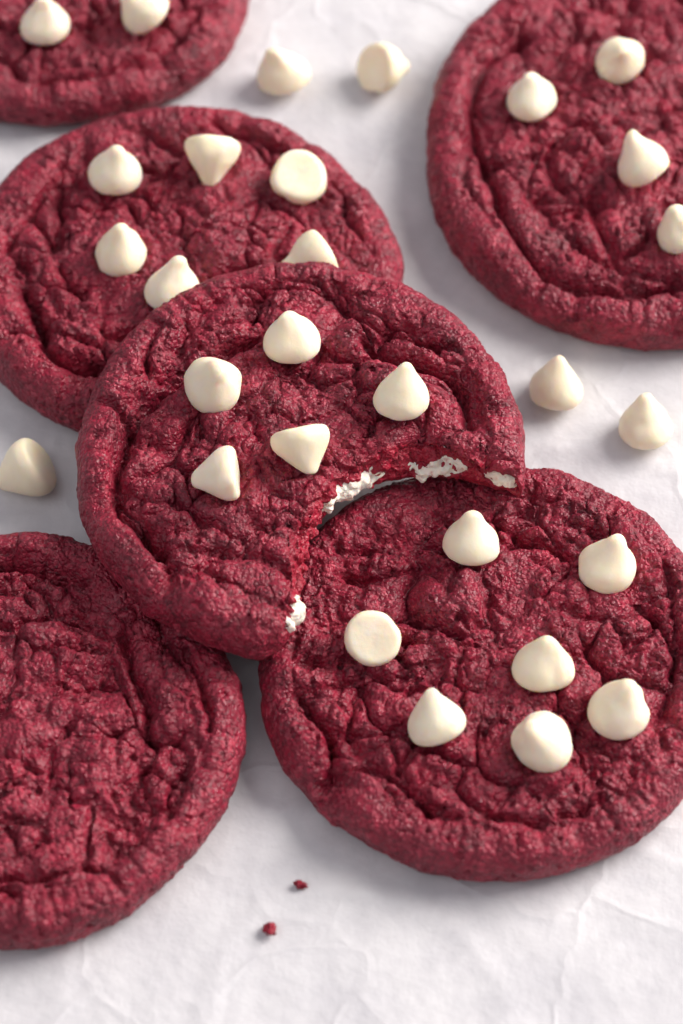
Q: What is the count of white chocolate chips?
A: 29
